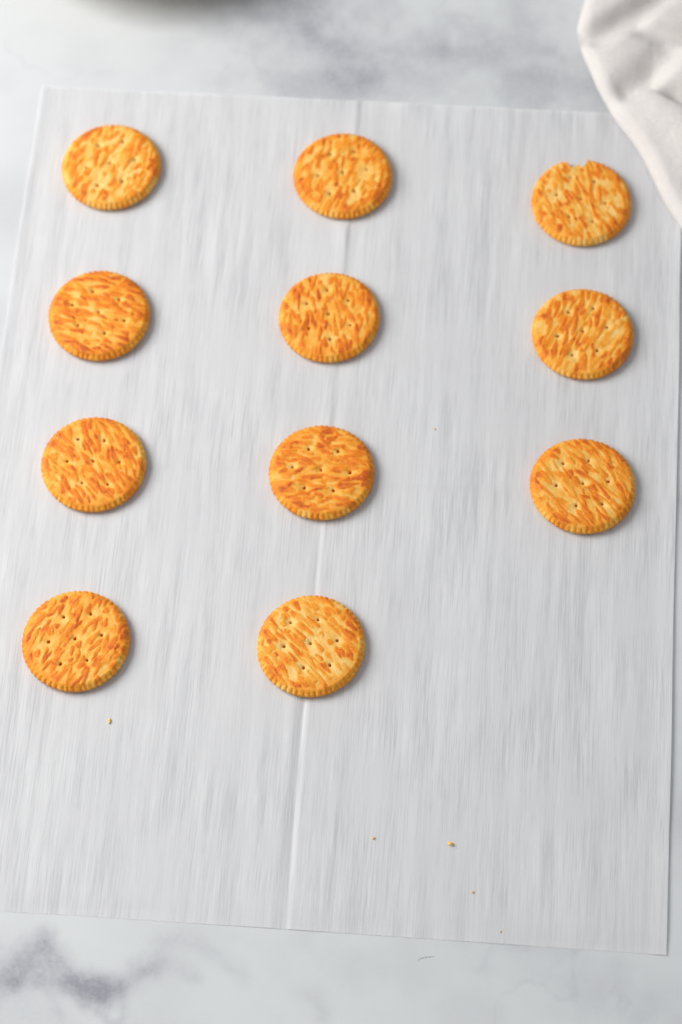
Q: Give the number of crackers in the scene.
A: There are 11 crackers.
